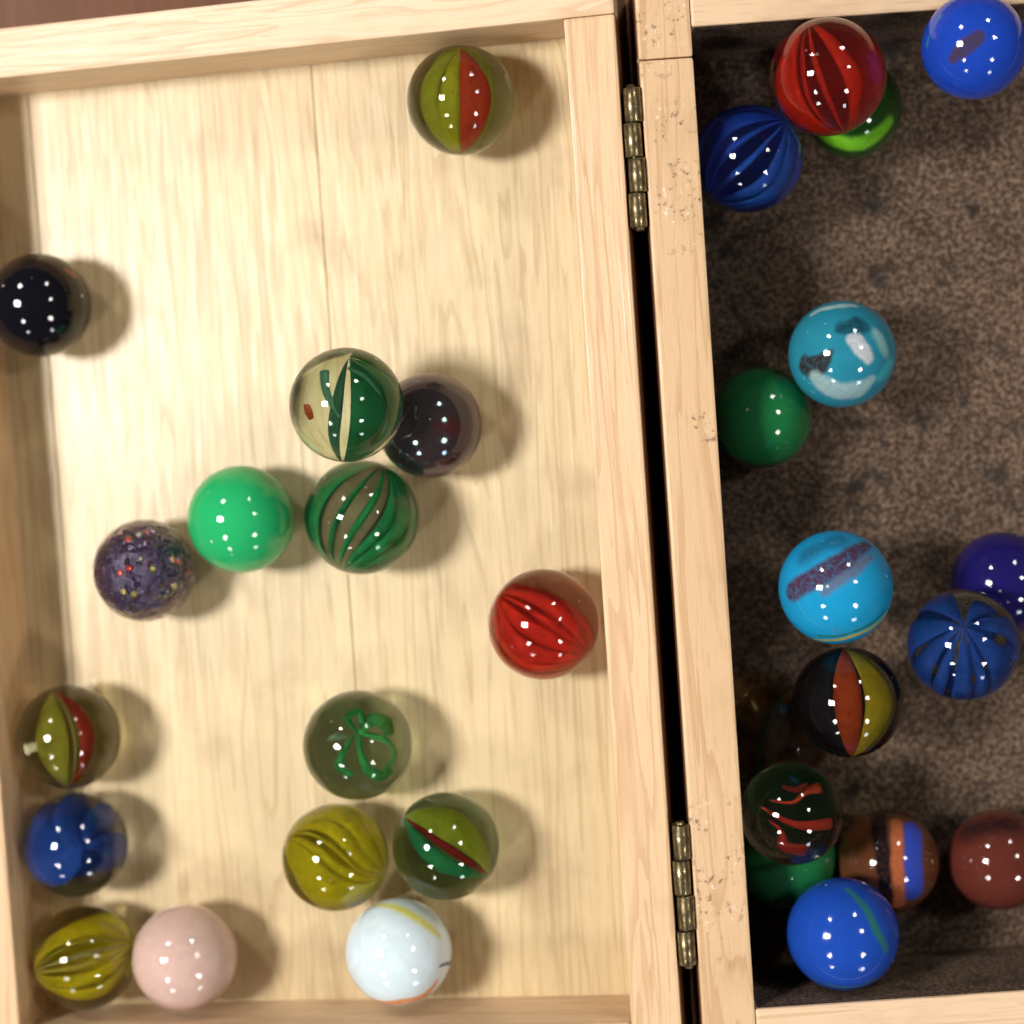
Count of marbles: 32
